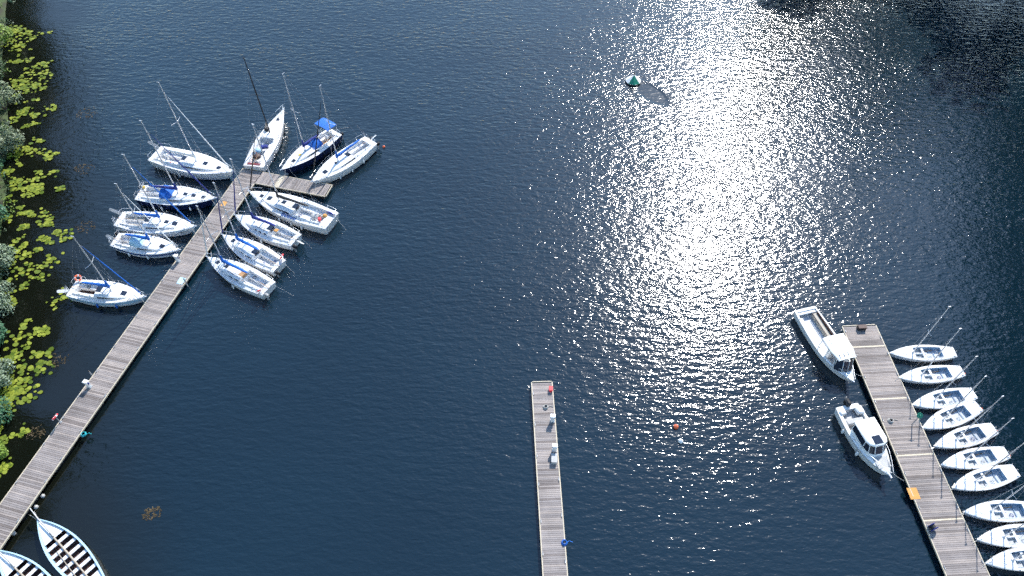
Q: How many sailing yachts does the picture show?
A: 12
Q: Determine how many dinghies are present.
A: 10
